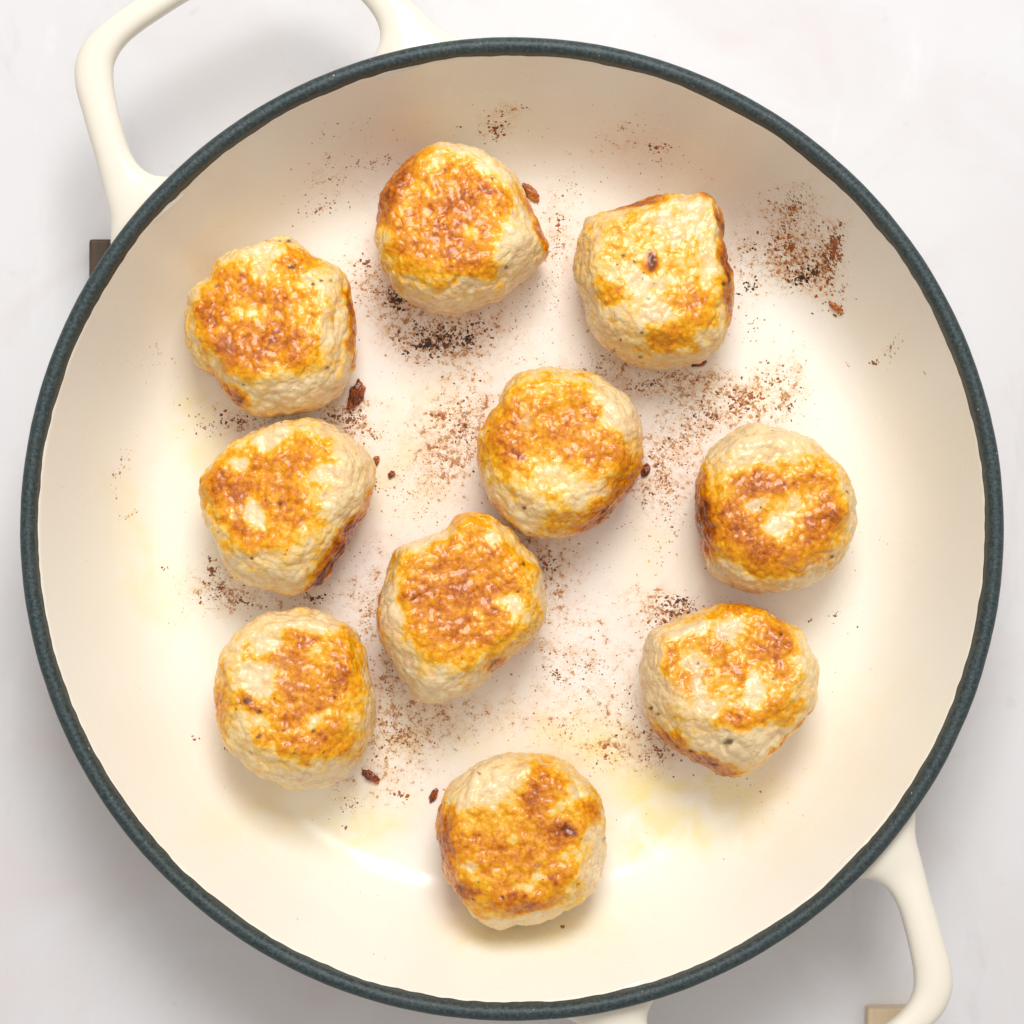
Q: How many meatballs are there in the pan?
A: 10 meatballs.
